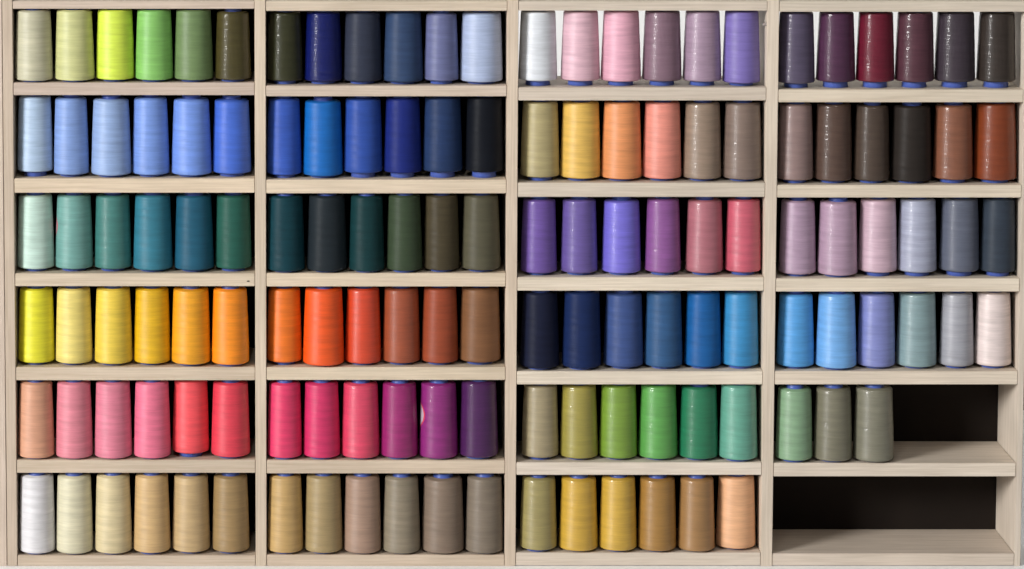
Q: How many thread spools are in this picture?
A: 135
